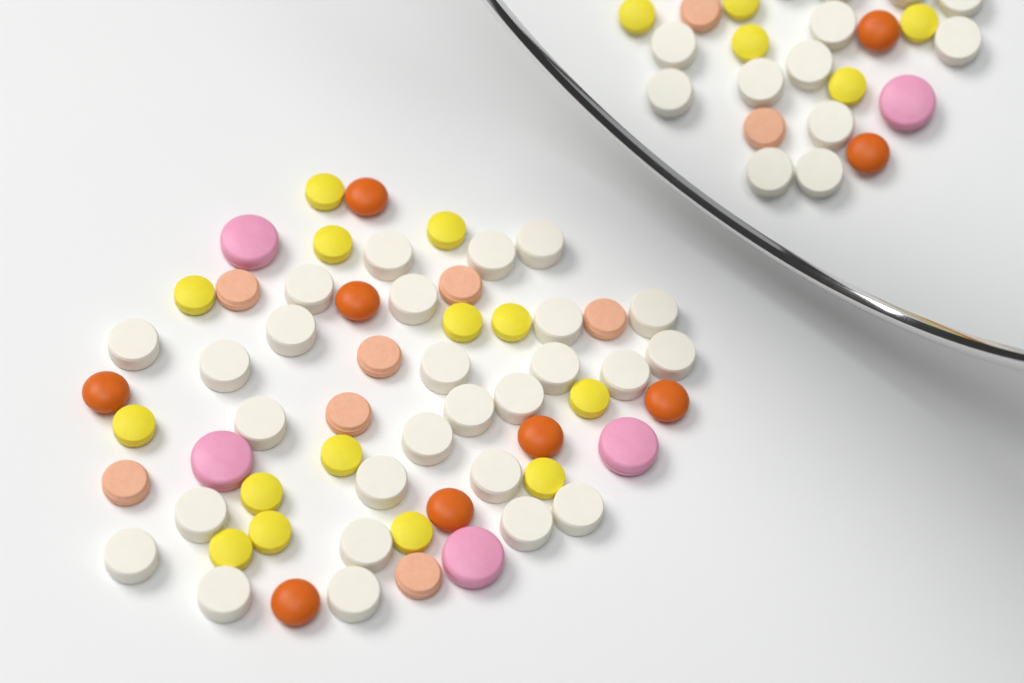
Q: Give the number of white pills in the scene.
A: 27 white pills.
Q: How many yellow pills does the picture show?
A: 14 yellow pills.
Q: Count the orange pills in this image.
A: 7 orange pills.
